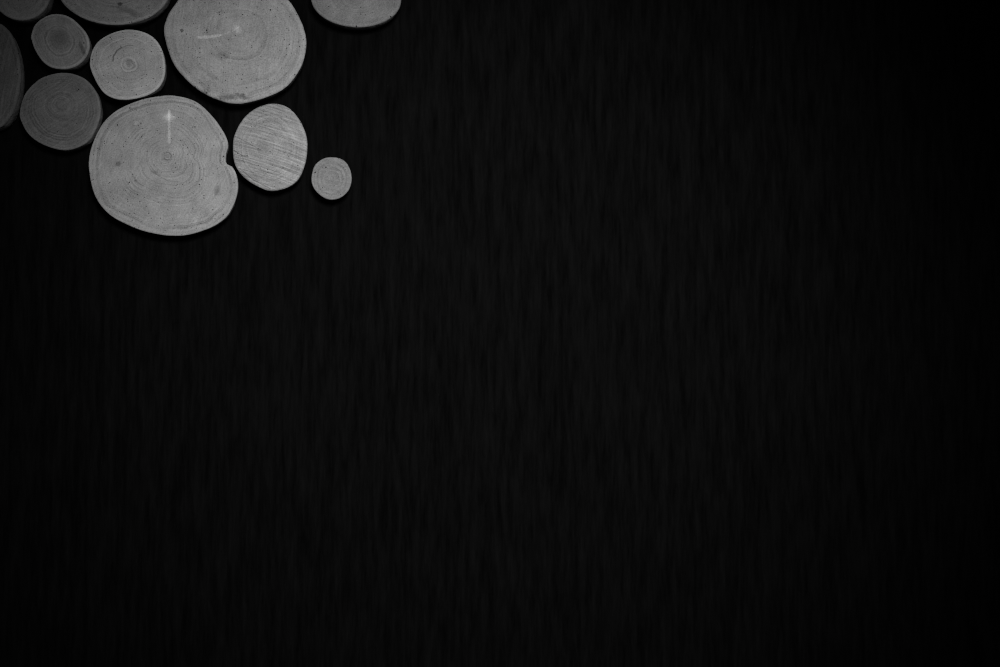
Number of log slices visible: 11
